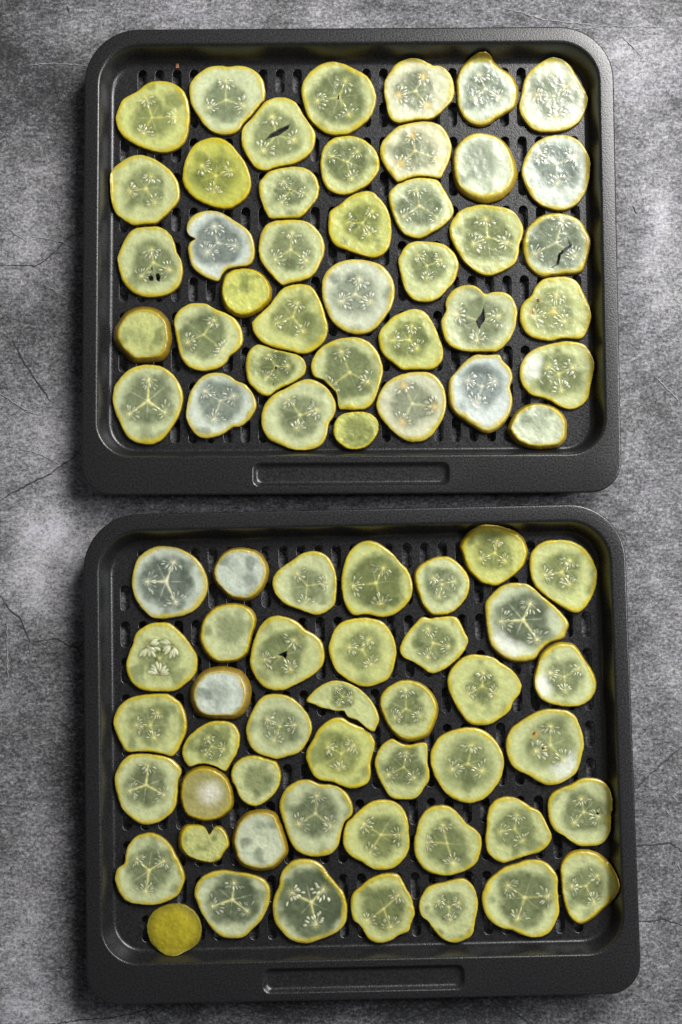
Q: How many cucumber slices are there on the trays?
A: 83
